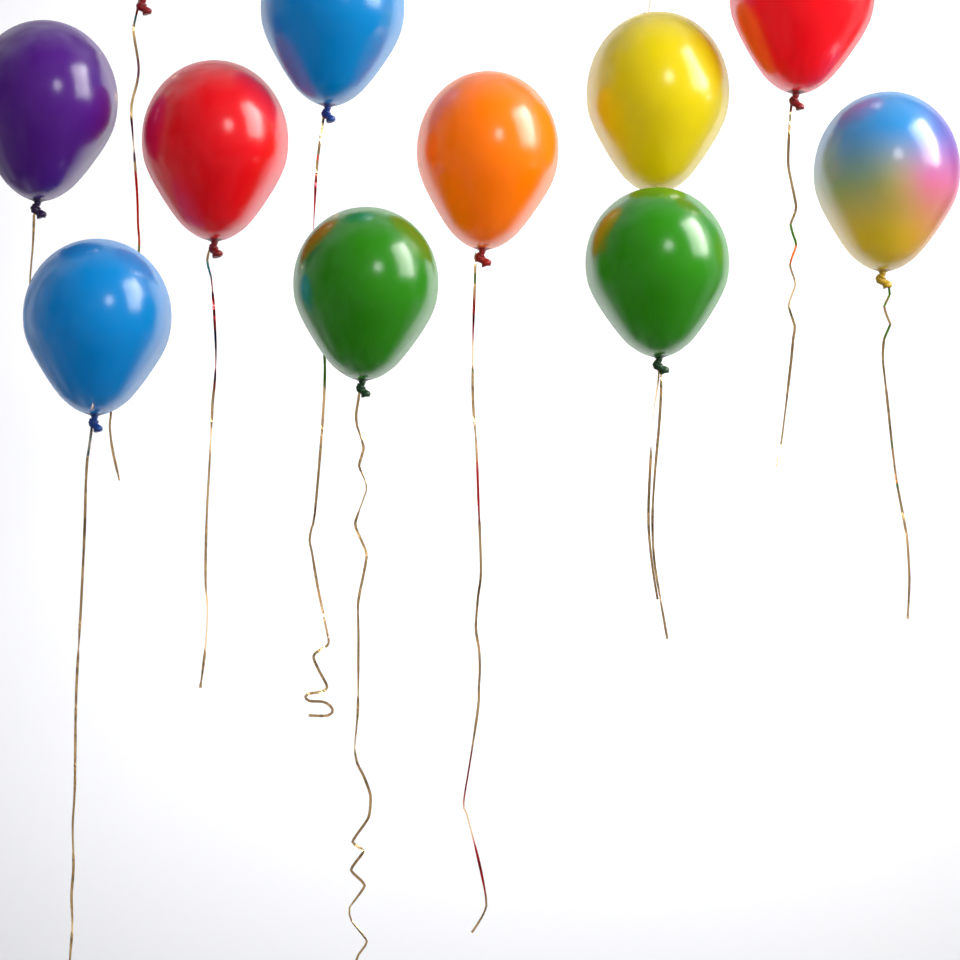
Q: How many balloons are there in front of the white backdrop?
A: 10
